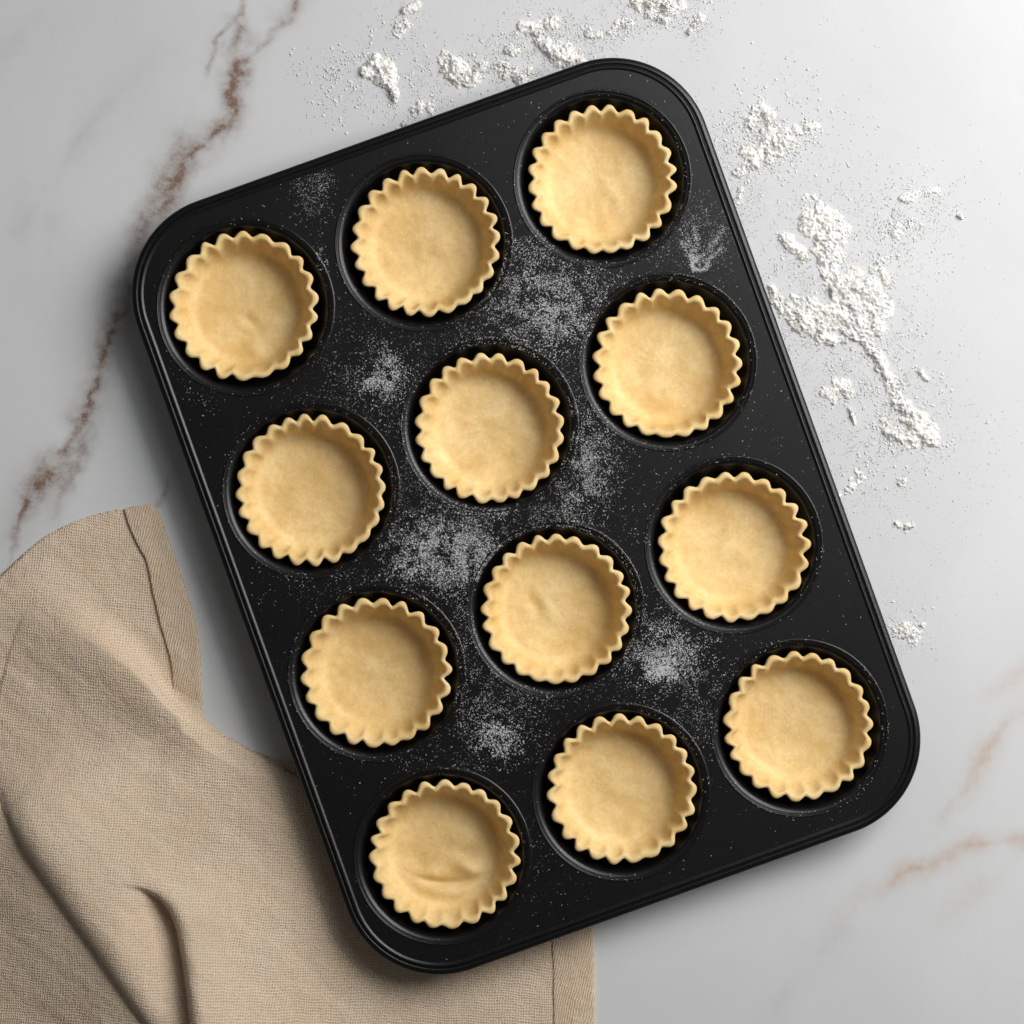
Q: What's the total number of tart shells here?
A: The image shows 12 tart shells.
